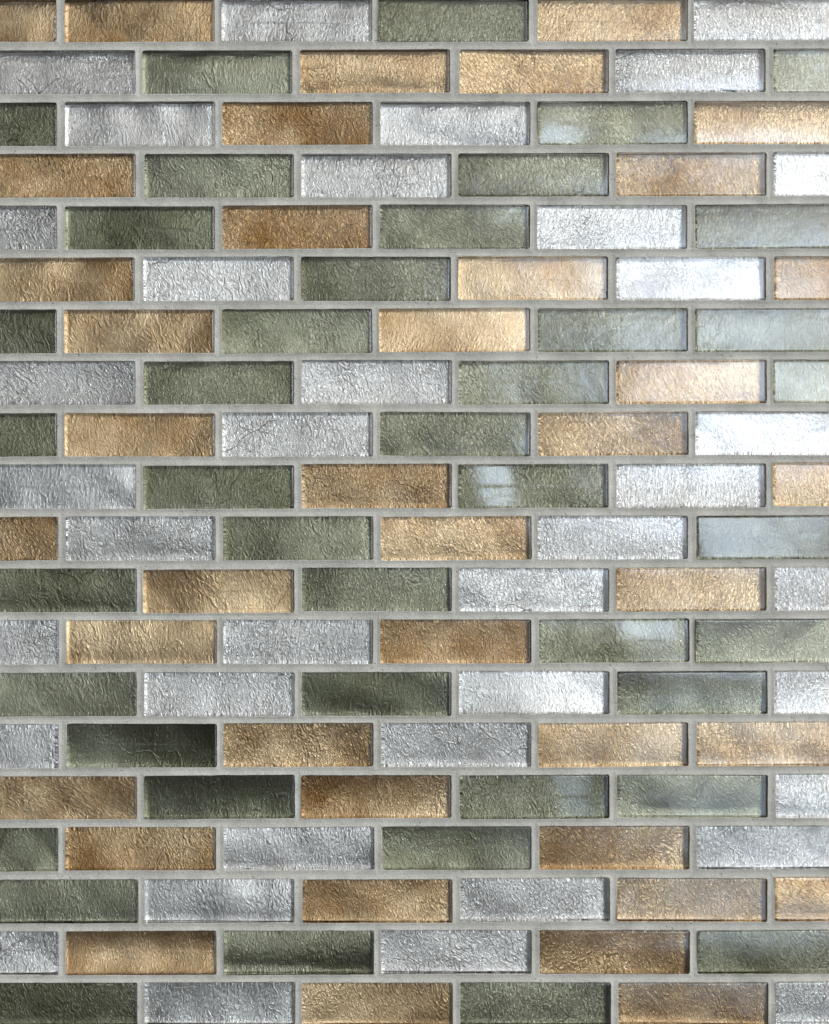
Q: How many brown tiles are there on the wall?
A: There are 40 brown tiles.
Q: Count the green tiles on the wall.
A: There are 42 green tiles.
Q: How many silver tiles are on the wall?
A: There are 38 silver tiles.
